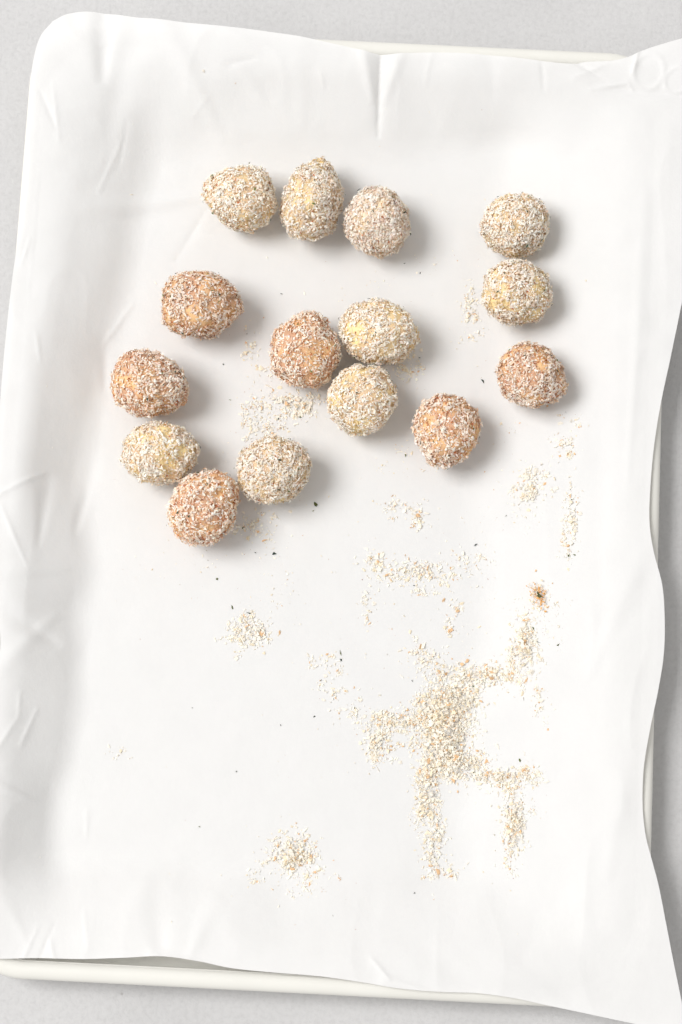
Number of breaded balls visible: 15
